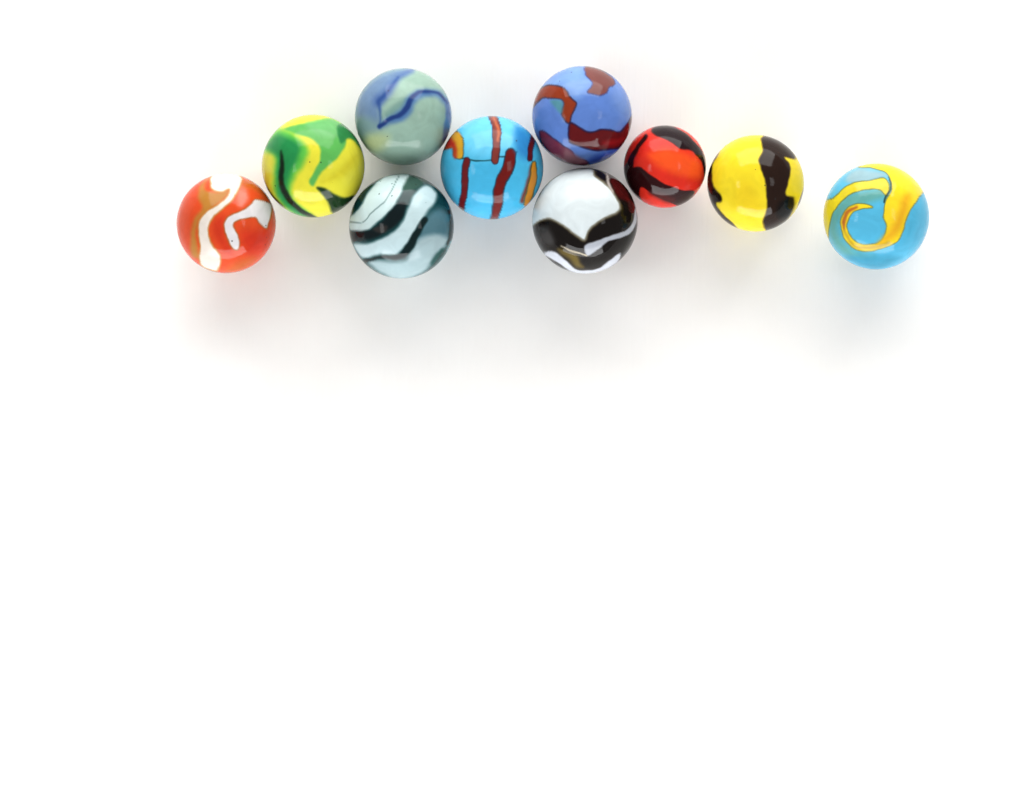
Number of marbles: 10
